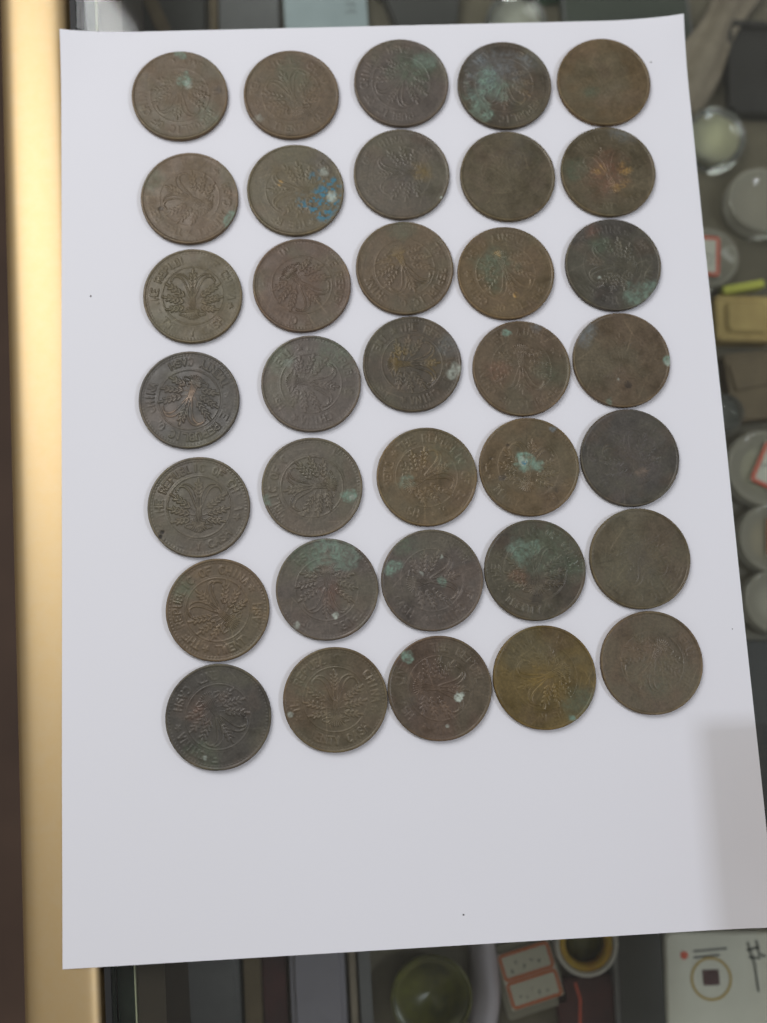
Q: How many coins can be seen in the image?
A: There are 35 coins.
